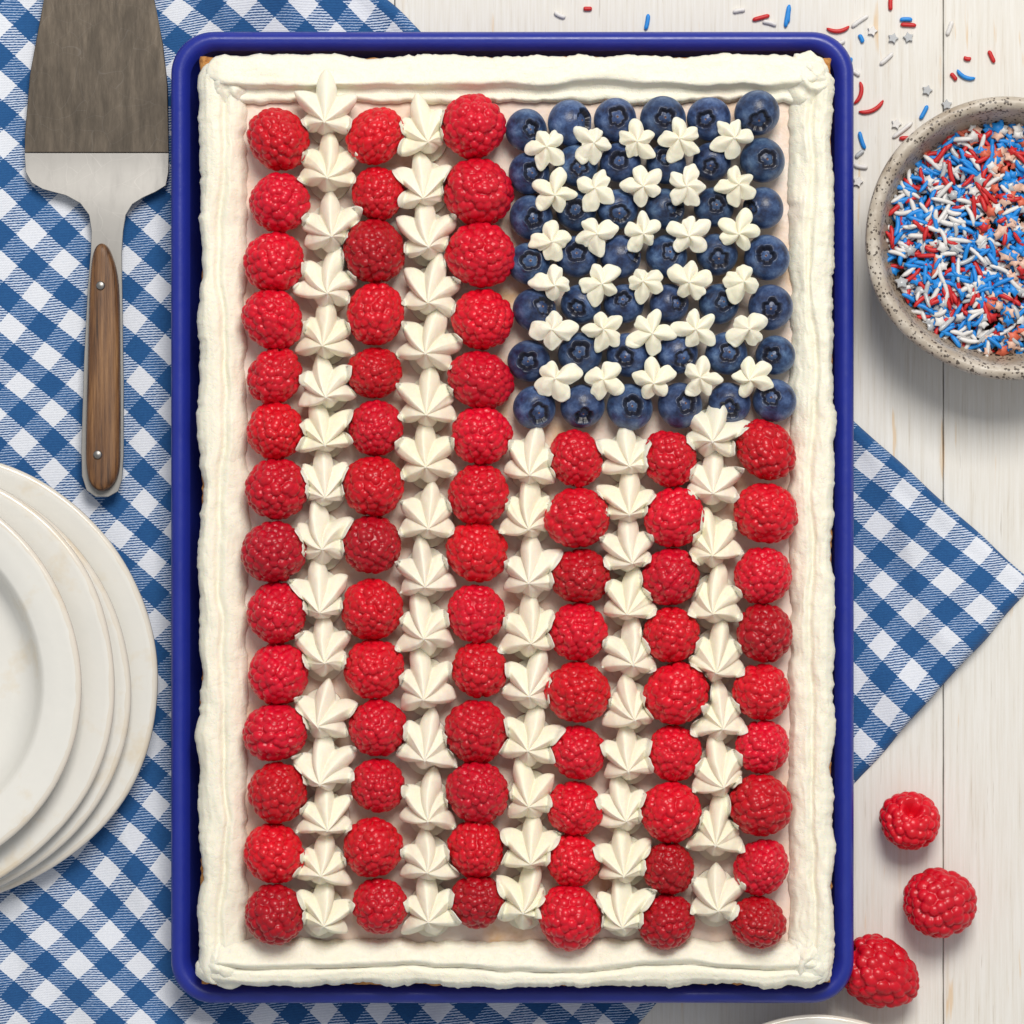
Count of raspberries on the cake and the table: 72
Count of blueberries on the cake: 42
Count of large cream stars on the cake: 59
